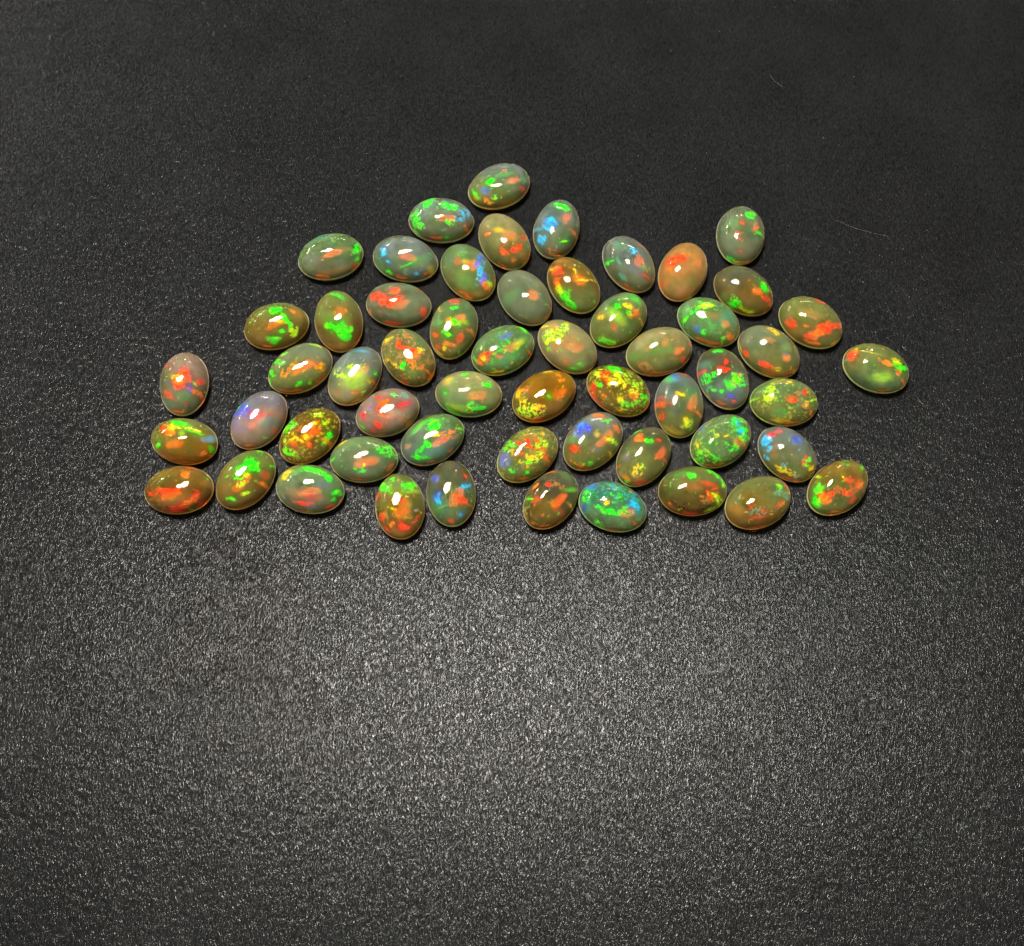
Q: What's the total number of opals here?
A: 56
